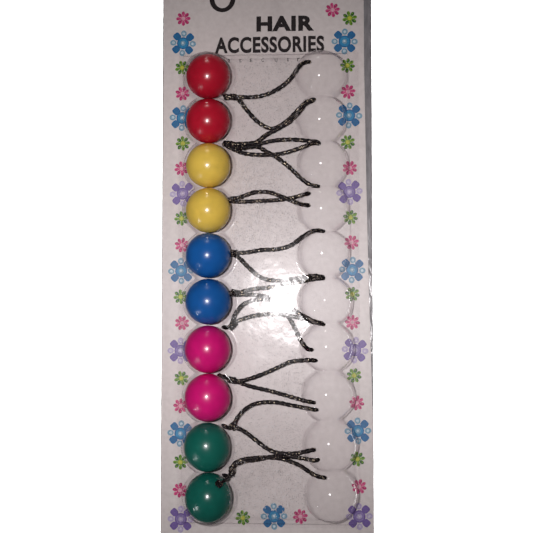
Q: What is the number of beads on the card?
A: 10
